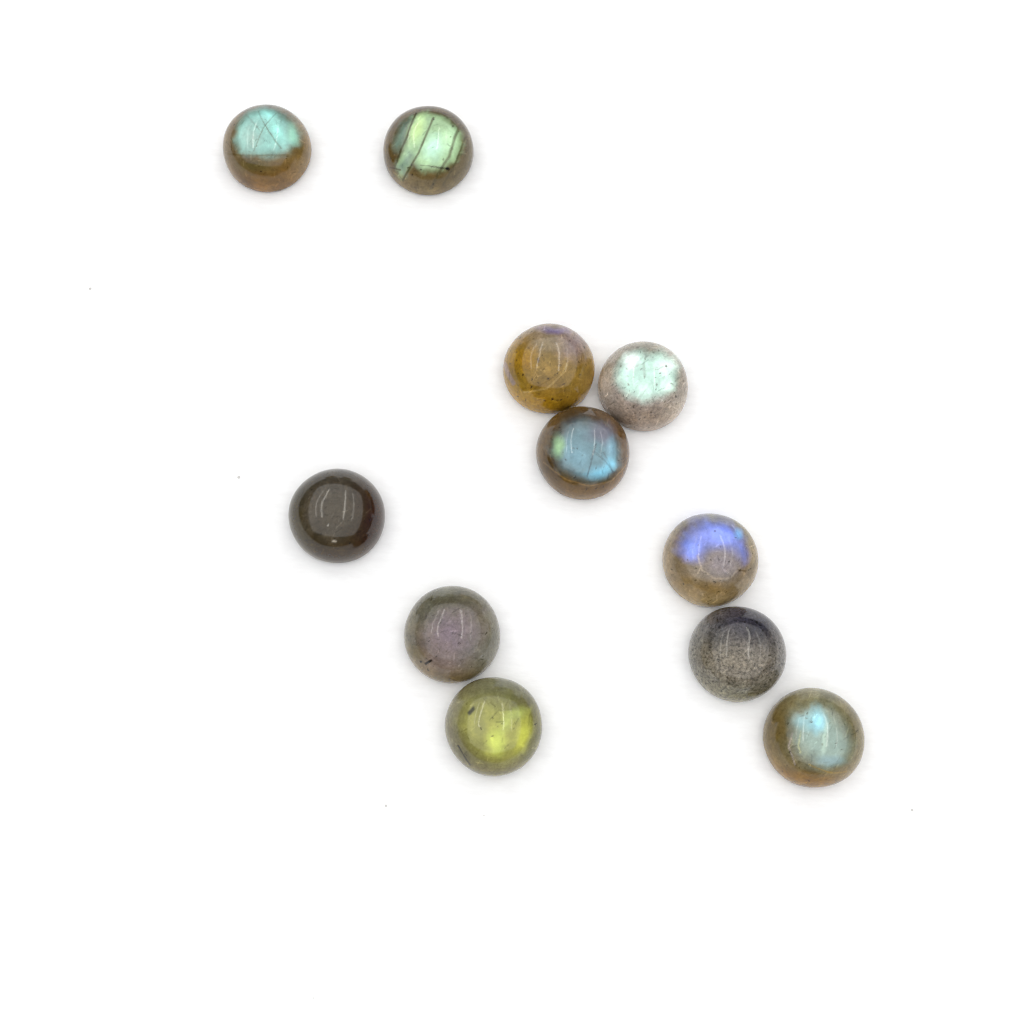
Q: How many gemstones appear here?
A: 11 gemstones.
